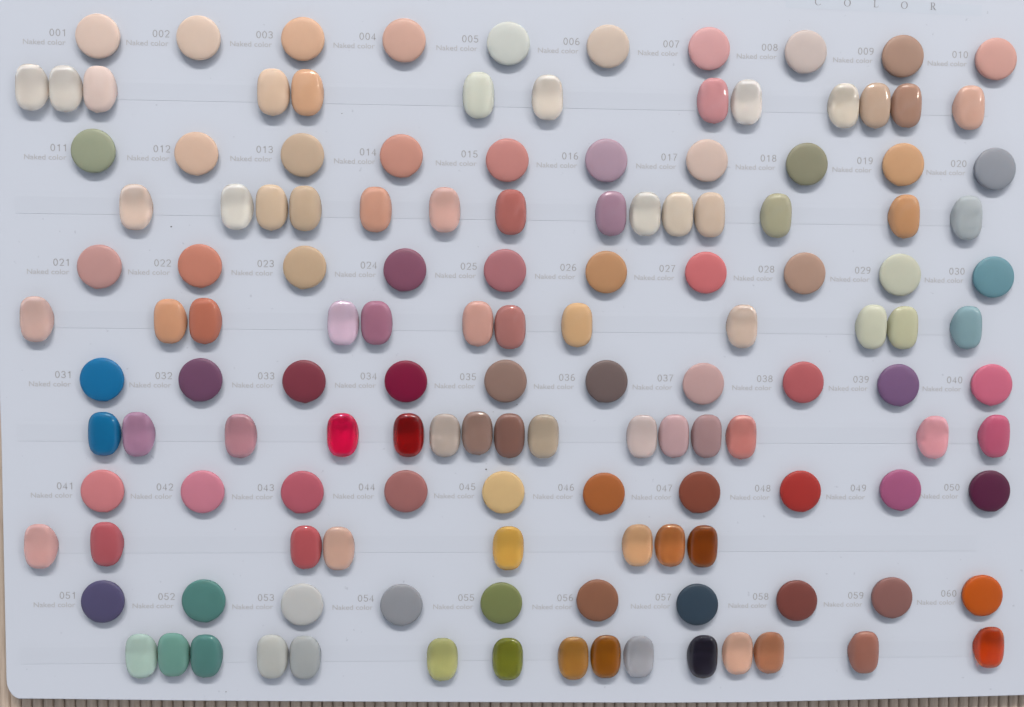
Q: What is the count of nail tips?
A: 77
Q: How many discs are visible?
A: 60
